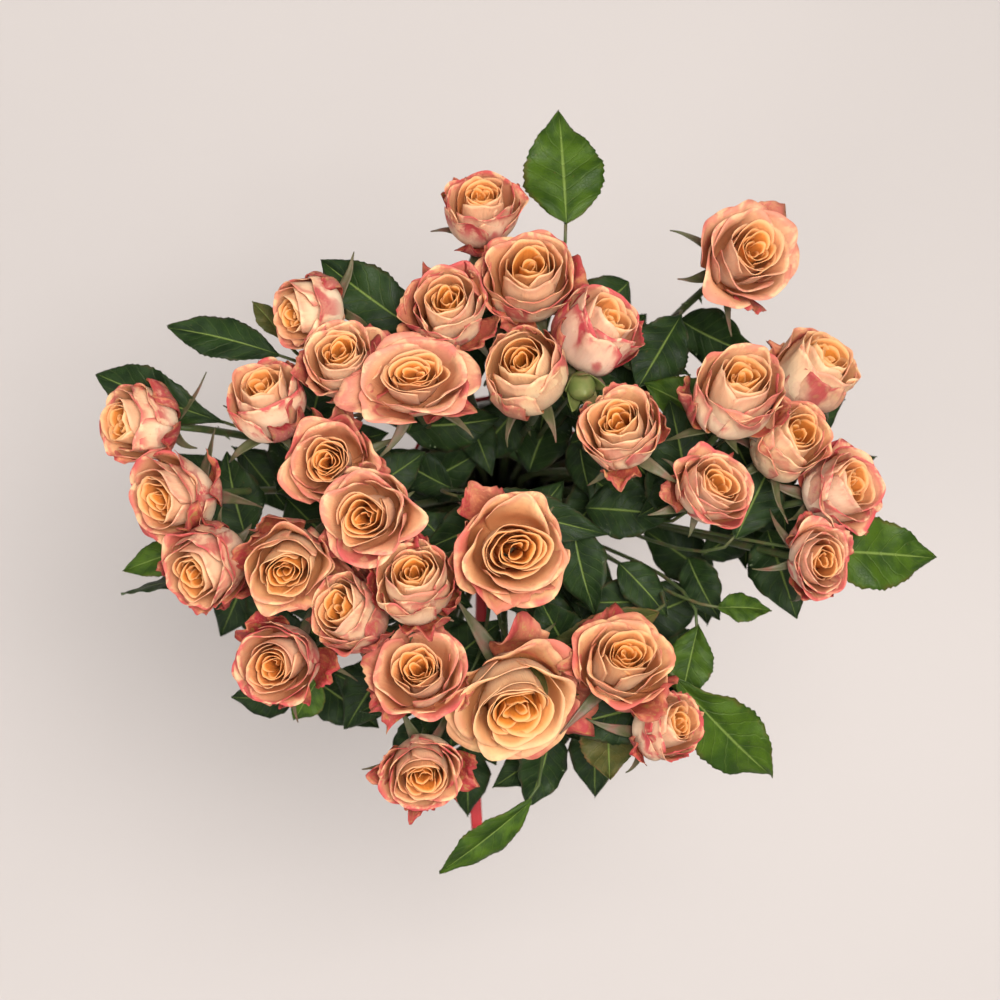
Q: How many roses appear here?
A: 32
